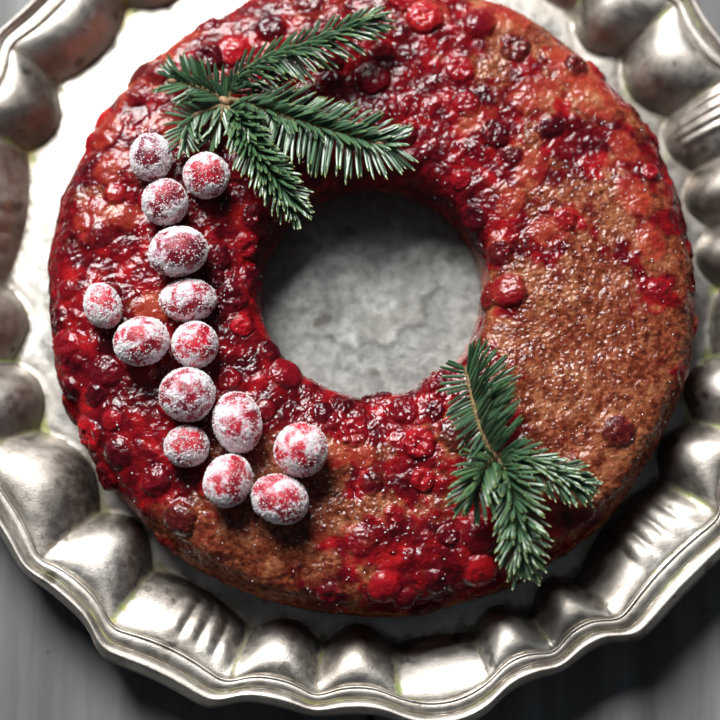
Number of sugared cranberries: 14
